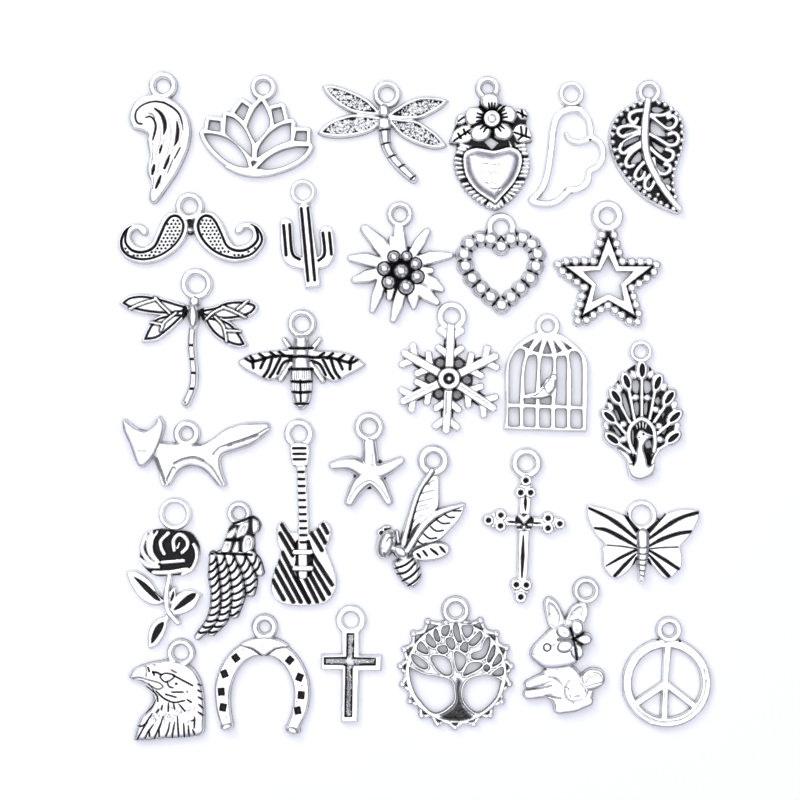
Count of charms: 30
